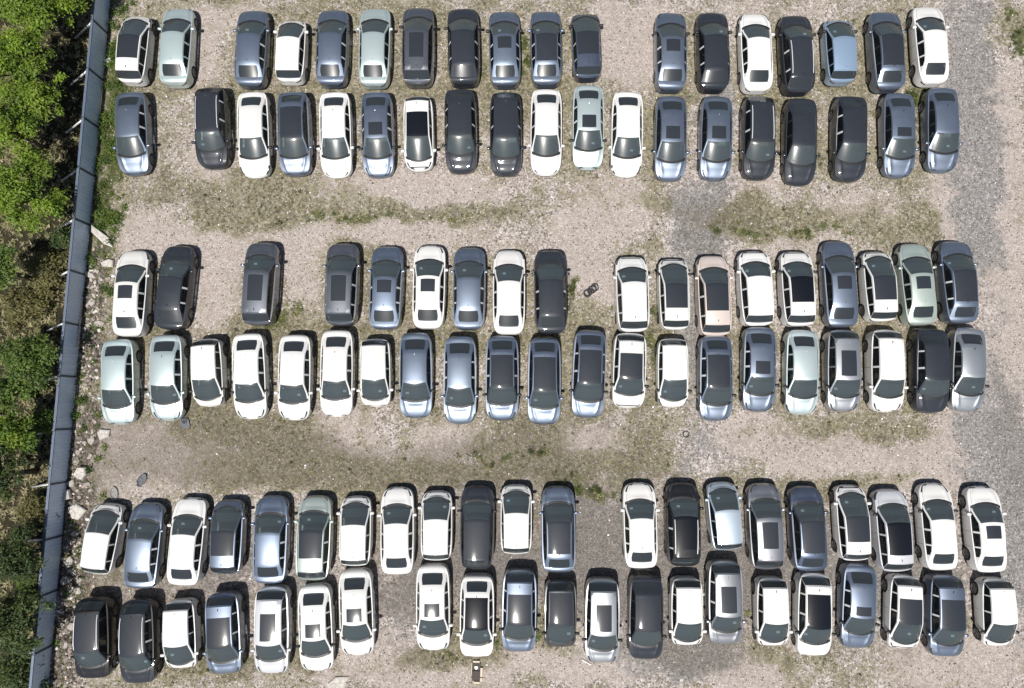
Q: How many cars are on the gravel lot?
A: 118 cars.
